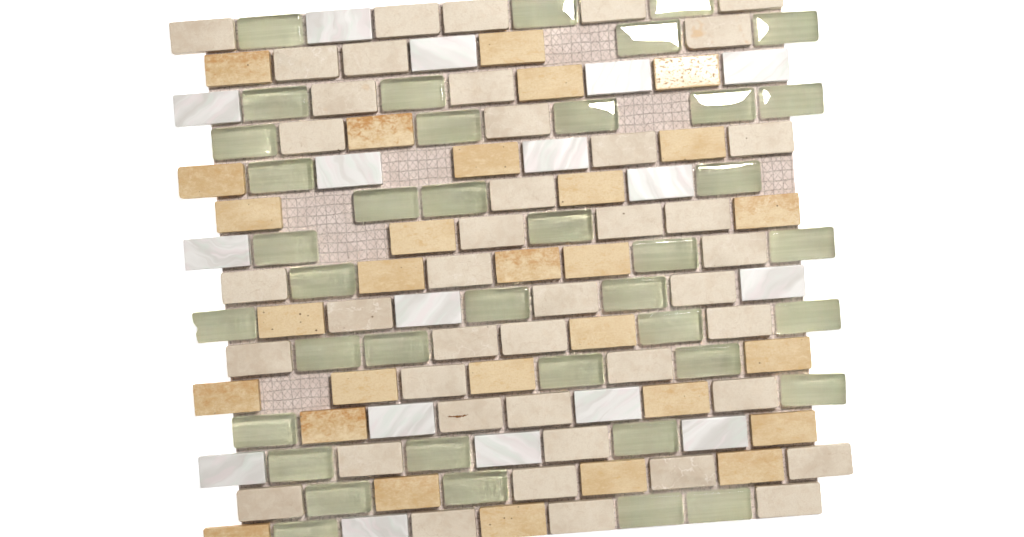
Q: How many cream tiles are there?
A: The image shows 42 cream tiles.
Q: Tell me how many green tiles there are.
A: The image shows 40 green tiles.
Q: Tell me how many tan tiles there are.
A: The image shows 29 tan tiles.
